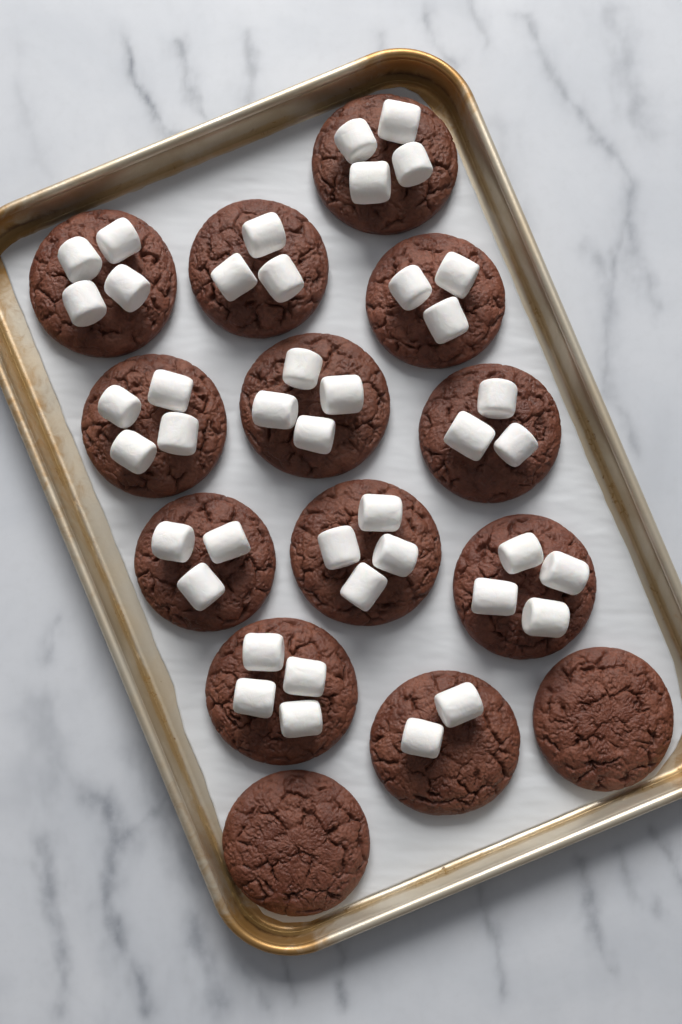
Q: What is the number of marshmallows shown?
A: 42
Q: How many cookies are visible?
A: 14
